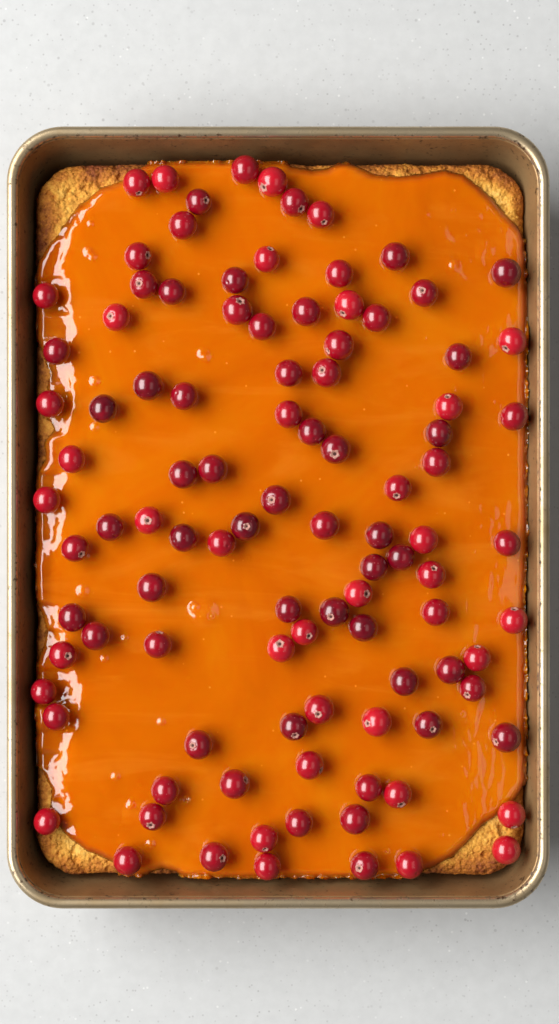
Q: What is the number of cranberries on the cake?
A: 102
